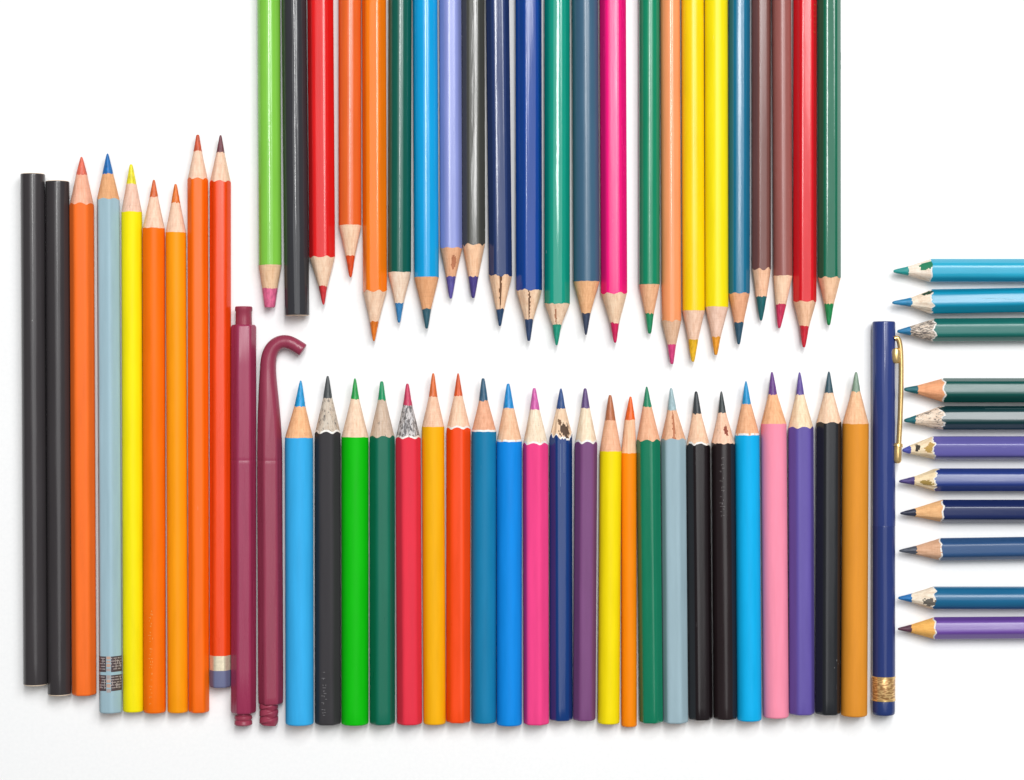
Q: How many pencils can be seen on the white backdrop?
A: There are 66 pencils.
